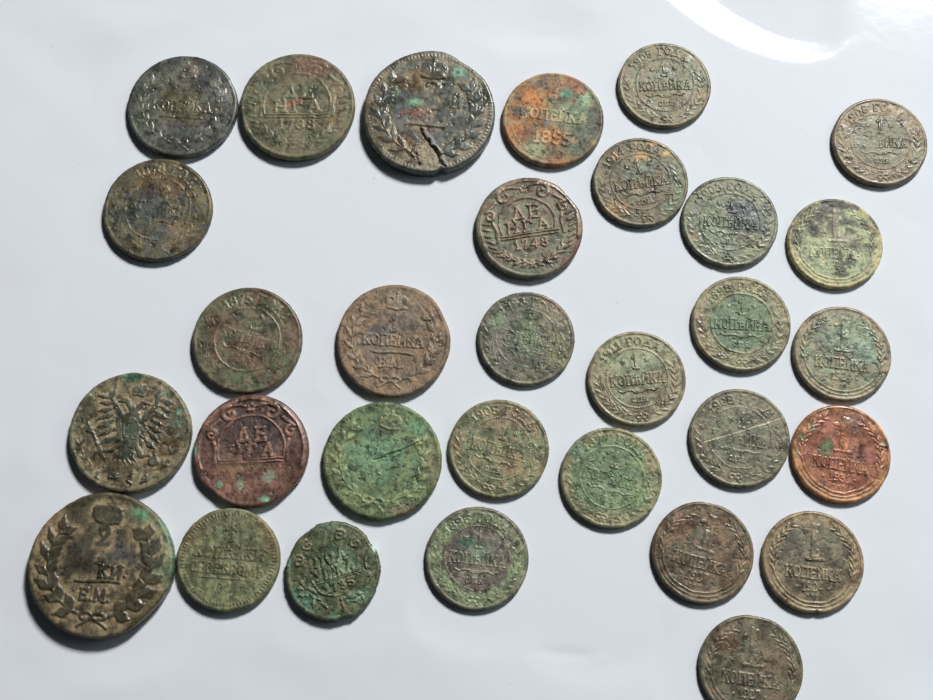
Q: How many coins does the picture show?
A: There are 31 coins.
